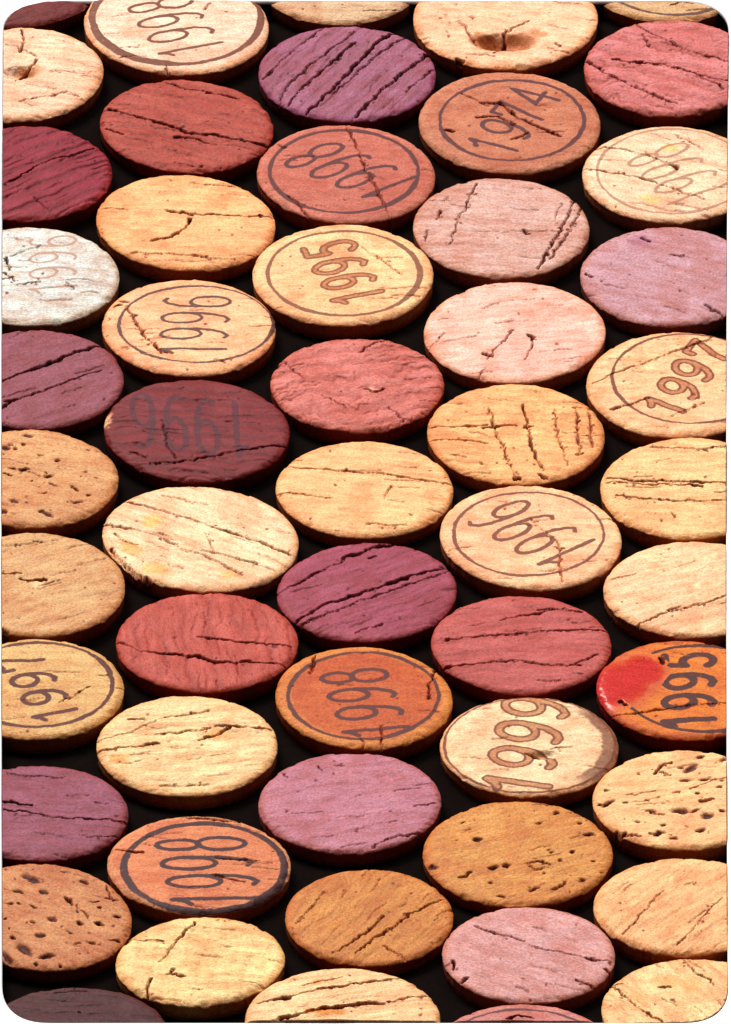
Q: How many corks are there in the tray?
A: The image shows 54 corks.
